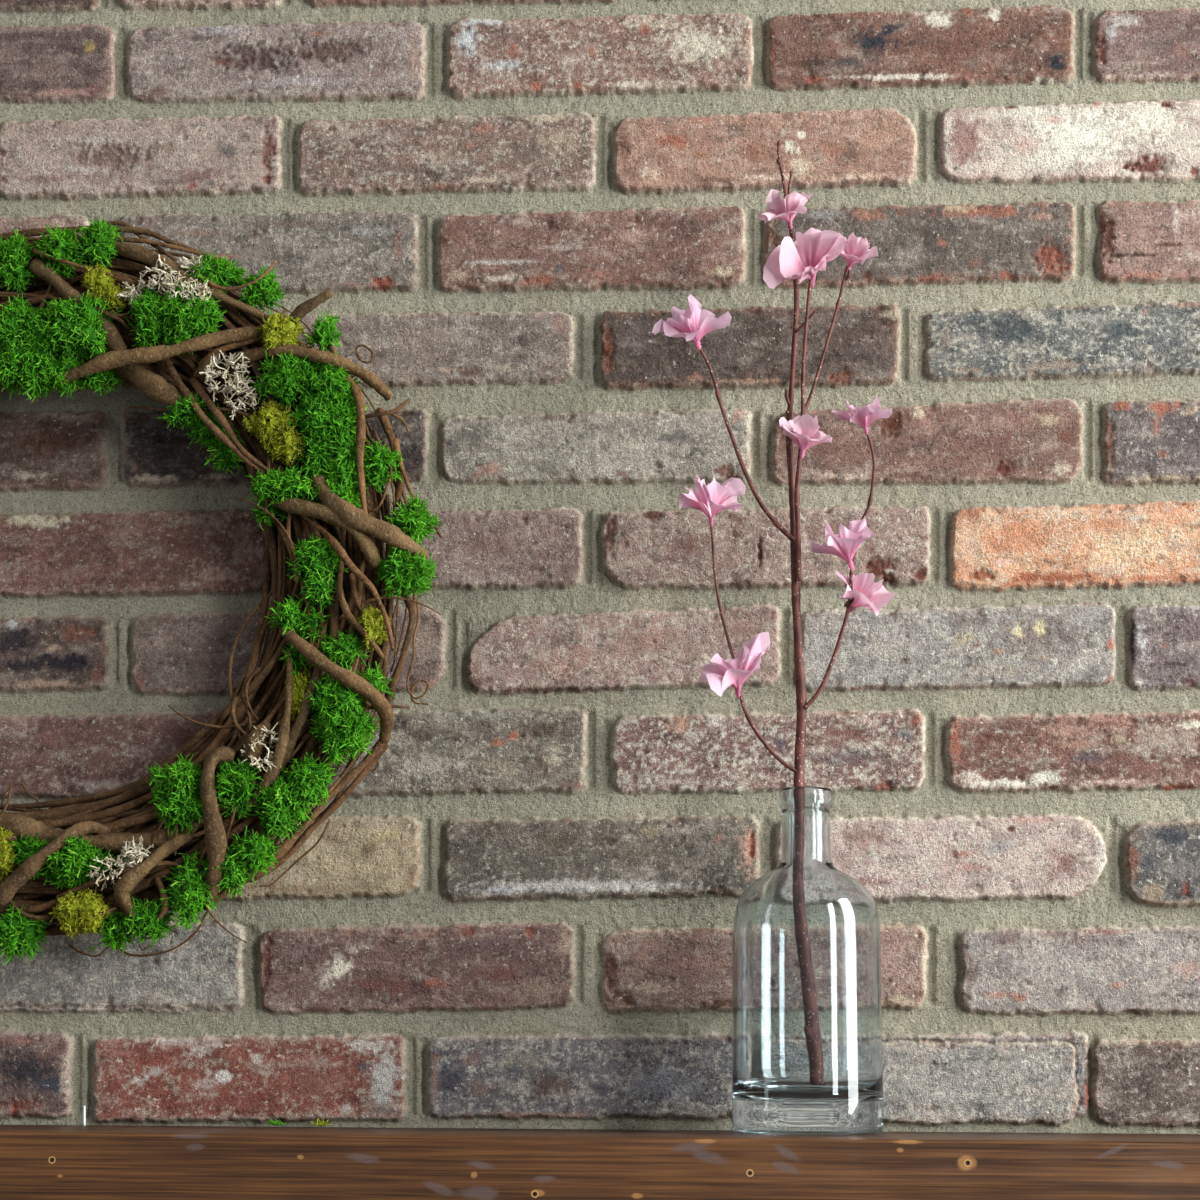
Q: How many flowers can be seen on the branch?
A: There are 10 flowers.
